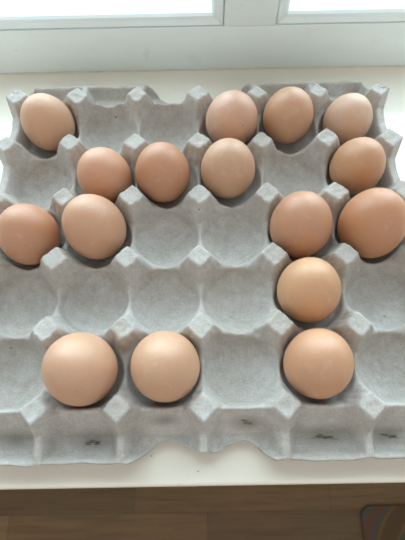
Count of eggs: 16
